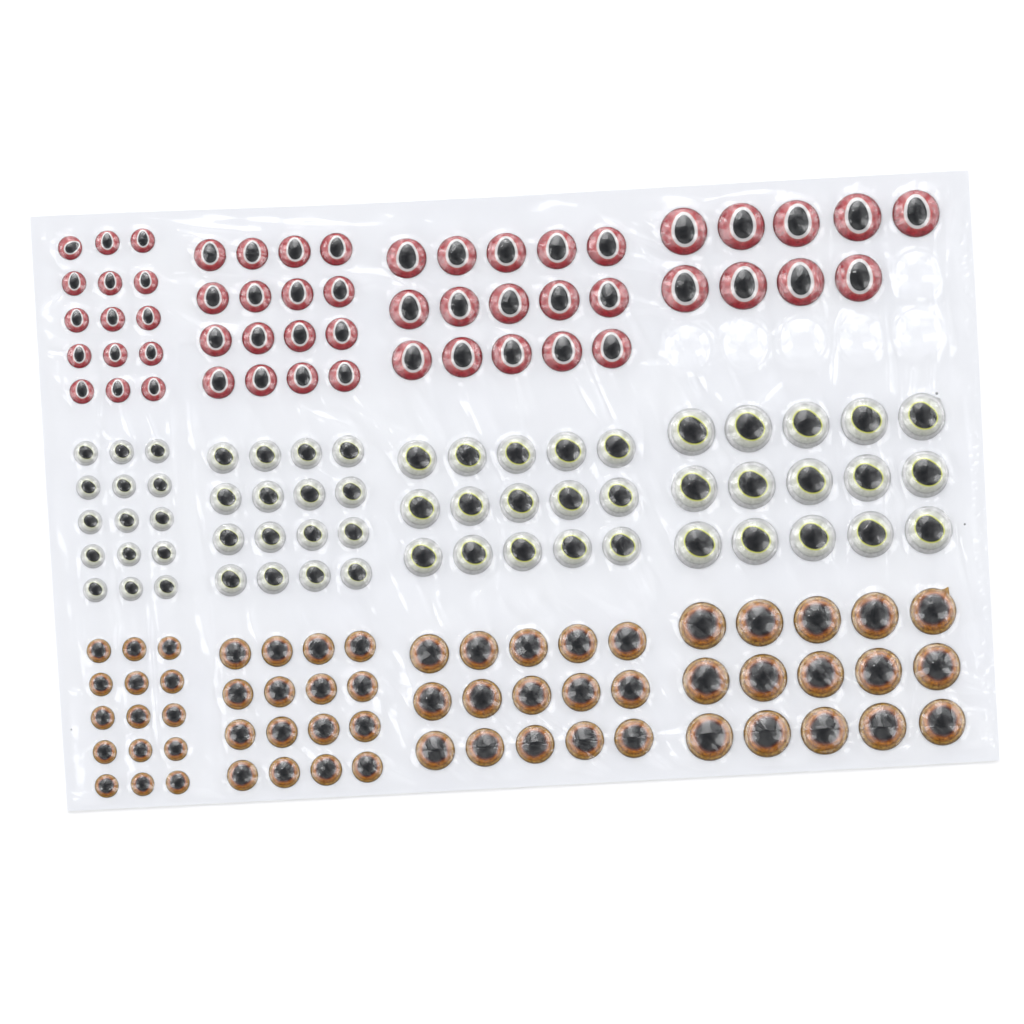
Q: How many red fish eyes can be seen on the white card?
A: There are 55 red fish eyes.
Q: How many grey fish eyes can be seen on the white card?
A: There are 61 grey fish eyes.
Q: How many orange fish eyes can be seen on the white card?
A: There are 61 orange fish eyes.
